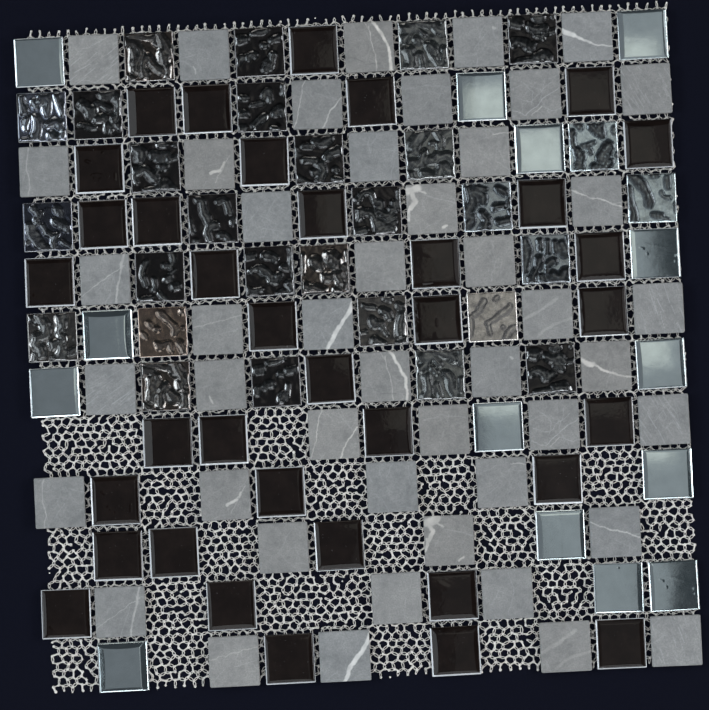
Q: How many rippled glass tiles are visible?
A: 28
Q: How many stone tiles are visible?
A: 46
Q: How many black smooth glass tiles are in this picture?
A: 36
